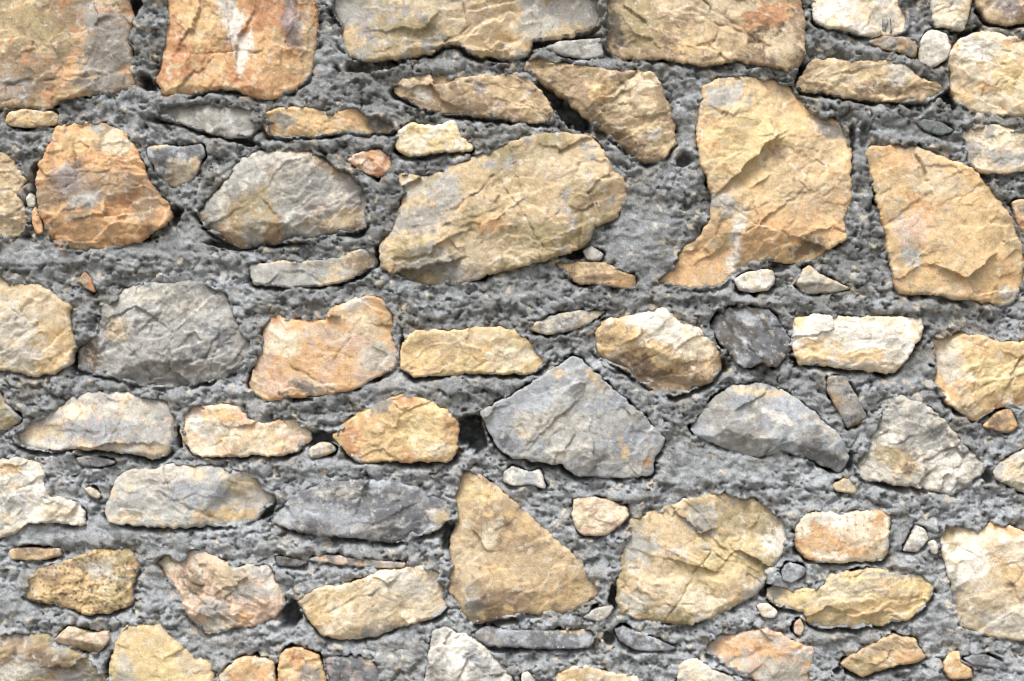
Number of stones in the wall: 98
